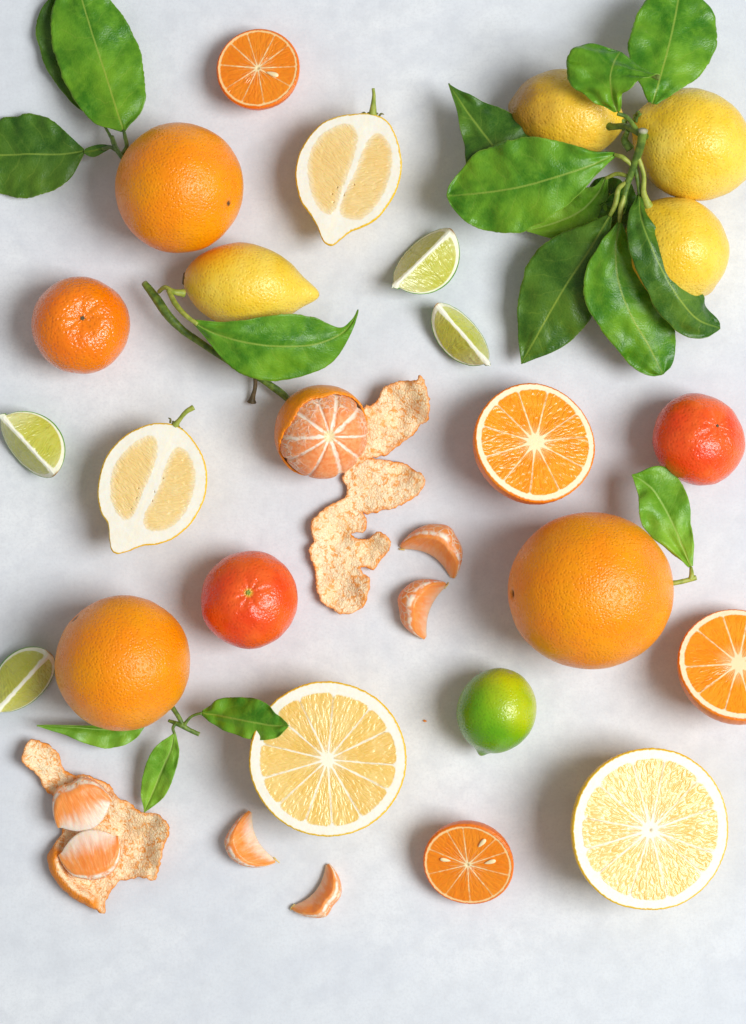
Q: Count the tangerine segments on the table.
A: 6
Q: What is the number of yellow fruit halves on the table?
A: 4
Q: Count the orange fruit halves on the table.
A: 4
